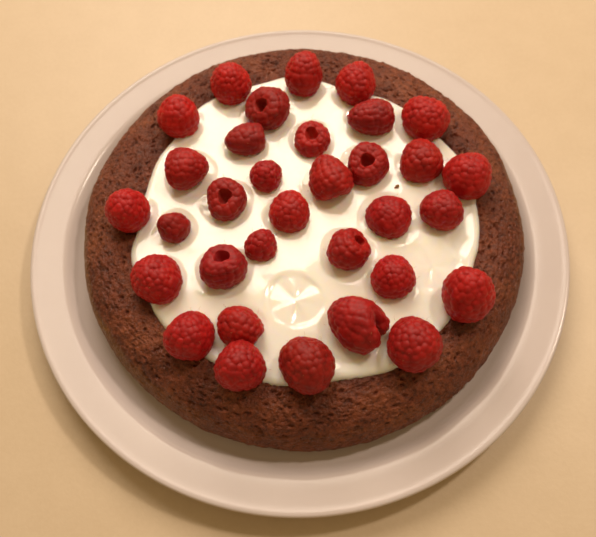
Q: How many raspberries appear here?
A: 33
